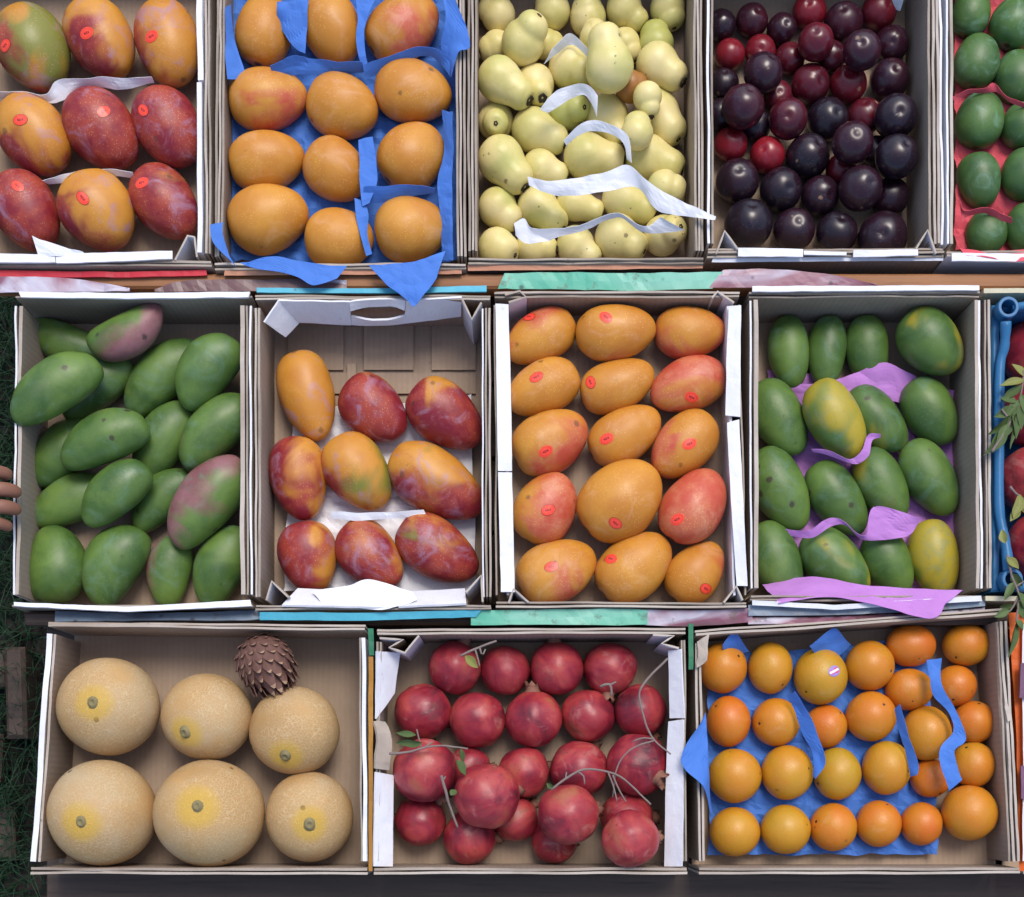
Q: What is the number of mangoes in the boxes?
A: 89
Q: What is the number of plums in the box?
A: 42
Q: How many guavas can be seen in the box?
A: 38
